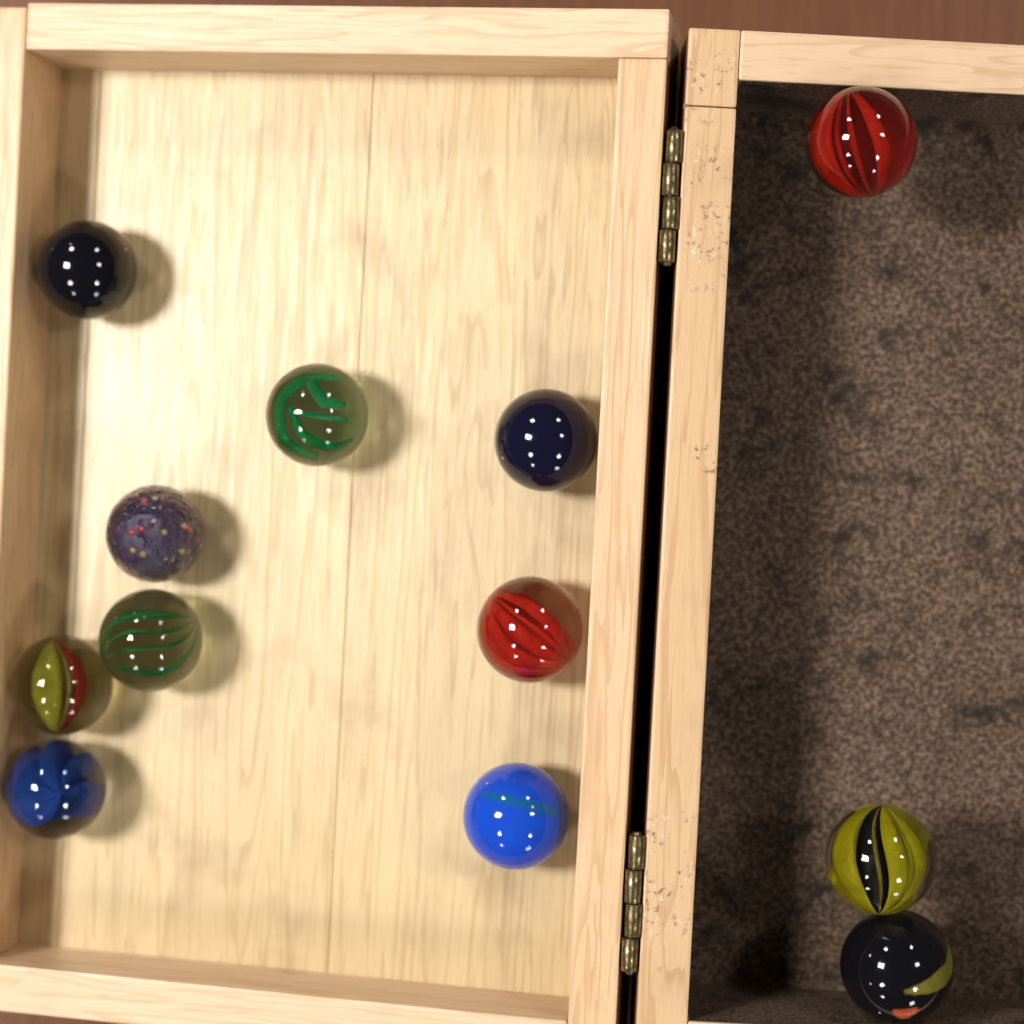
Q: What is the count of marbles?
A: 12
